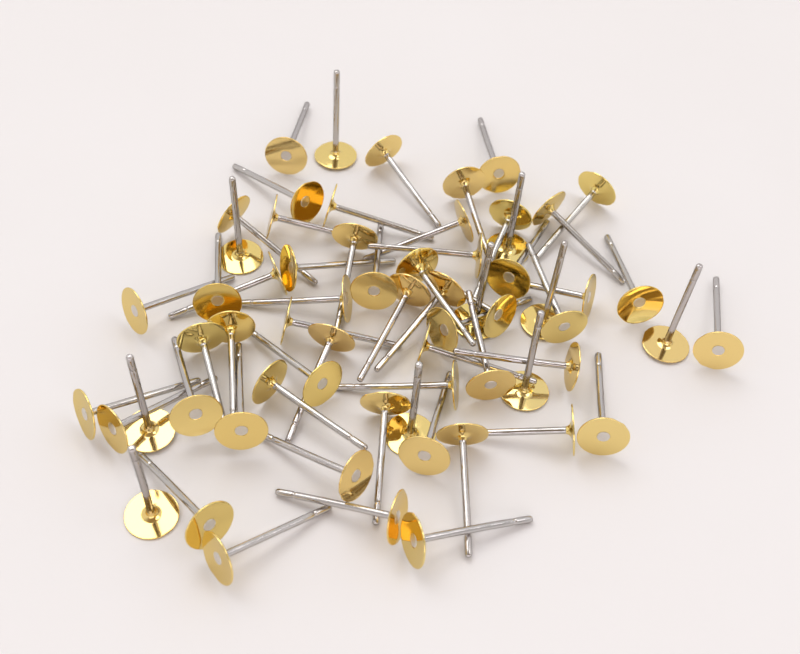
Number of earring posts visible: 64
